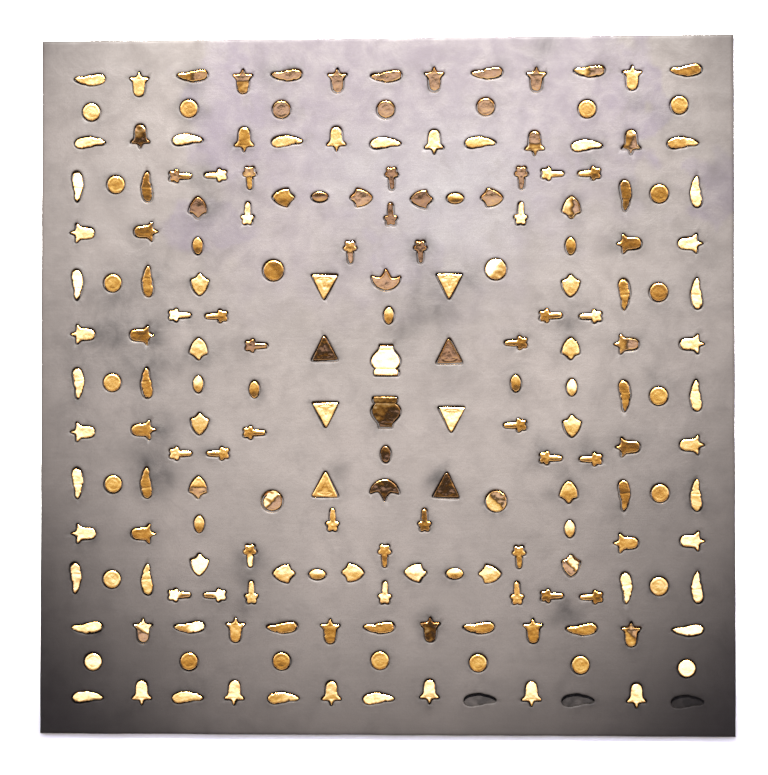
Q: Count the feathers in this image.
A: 45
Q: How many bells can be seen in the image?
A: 40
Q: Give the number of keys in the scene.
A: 36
